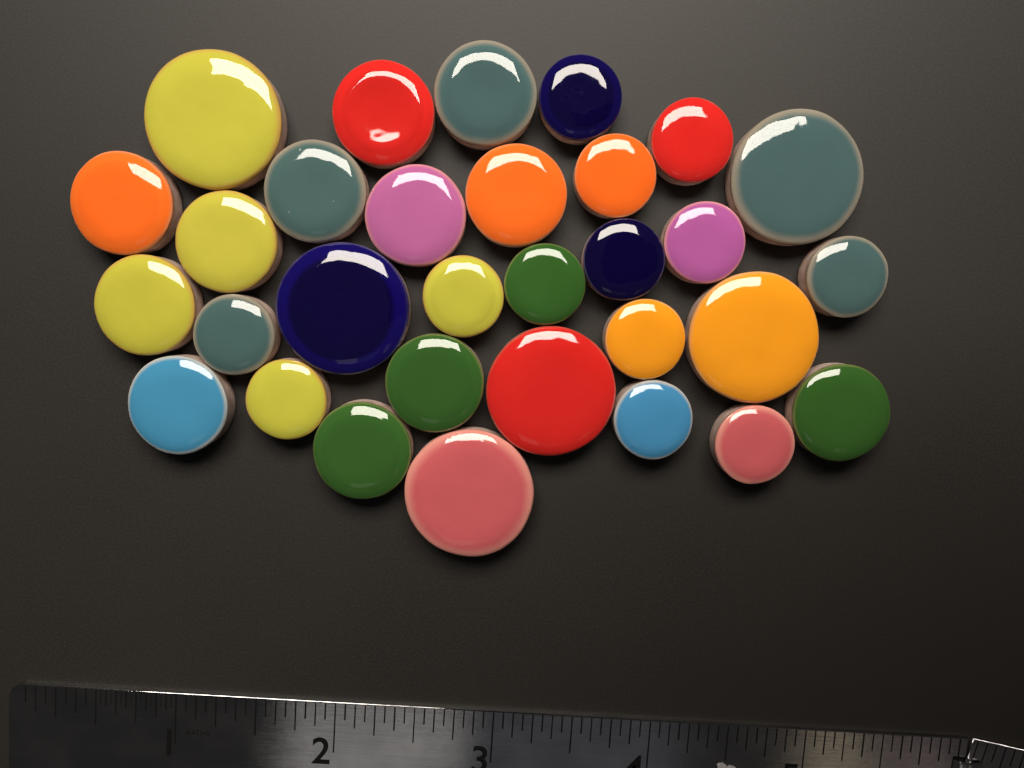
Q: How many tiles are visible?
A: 31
